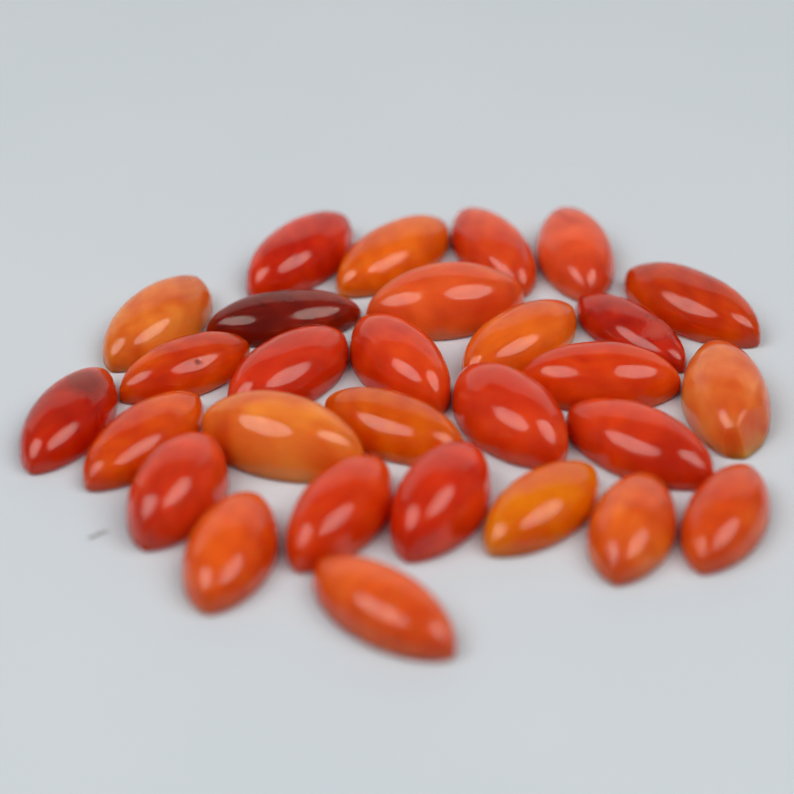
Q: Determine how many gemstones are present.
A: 29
